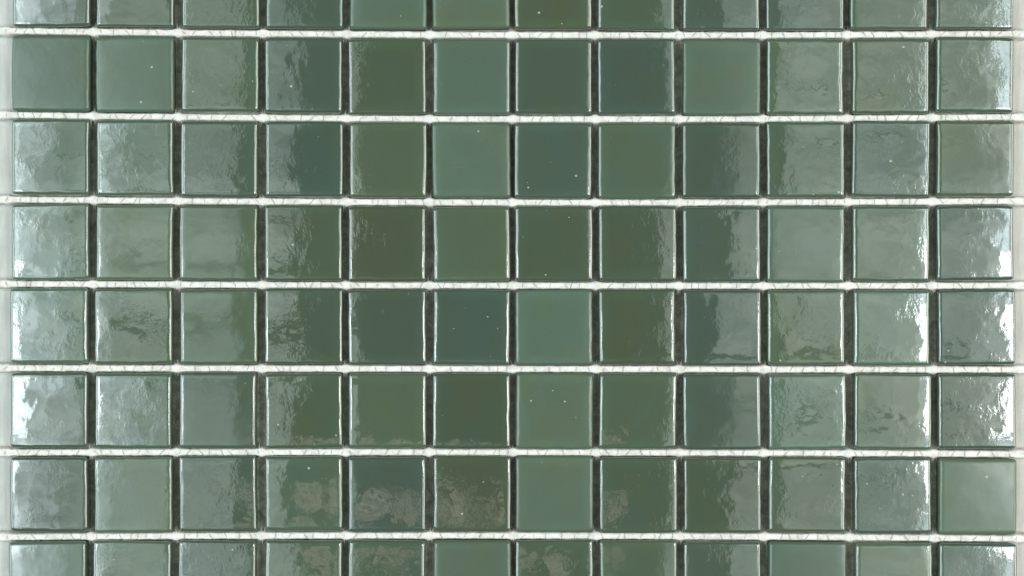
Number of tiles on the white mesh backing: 96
